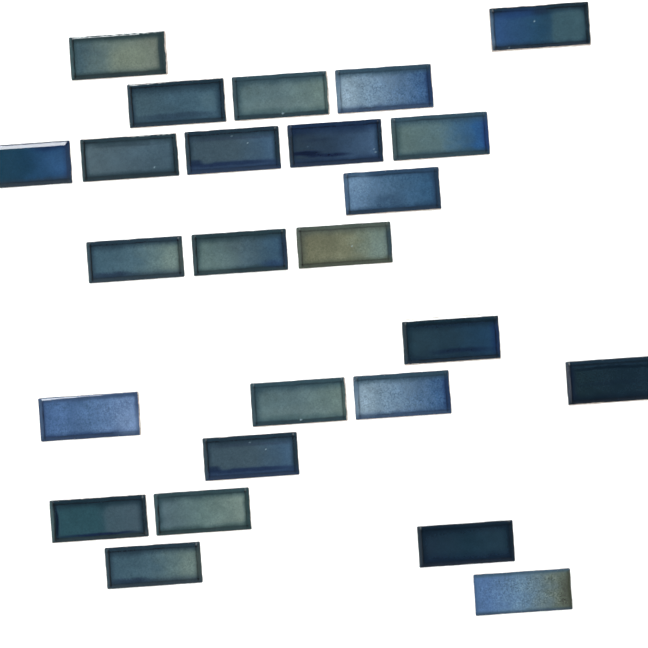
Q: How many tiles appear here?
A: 25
